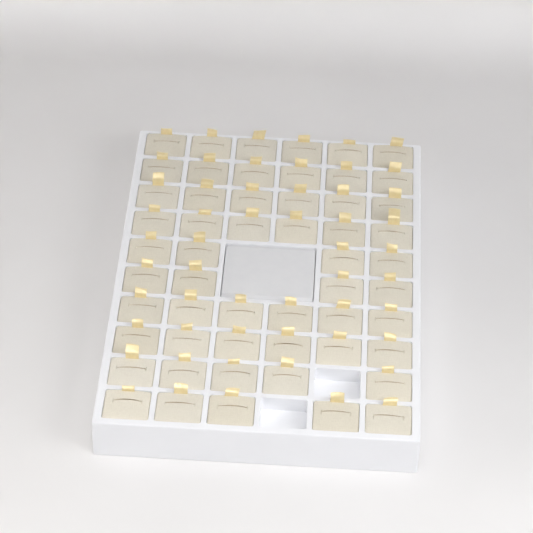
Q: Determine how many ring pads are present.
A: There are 54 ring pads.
